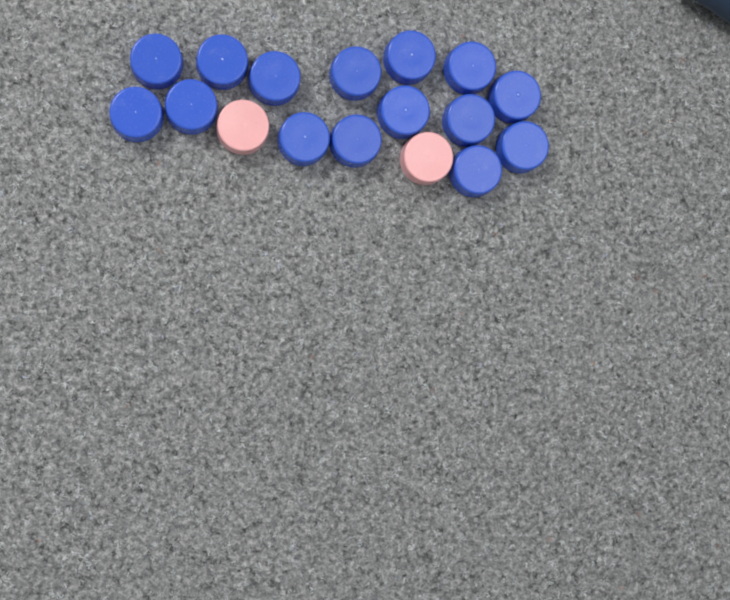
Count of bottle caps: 17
